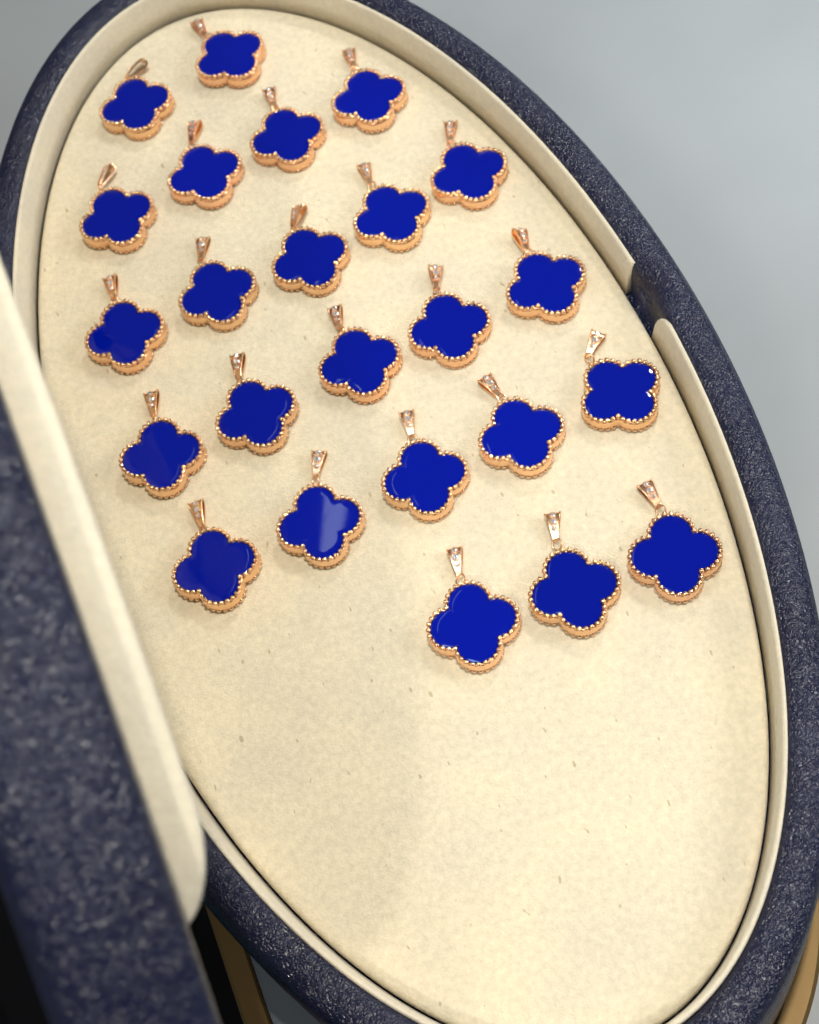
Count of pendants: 24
